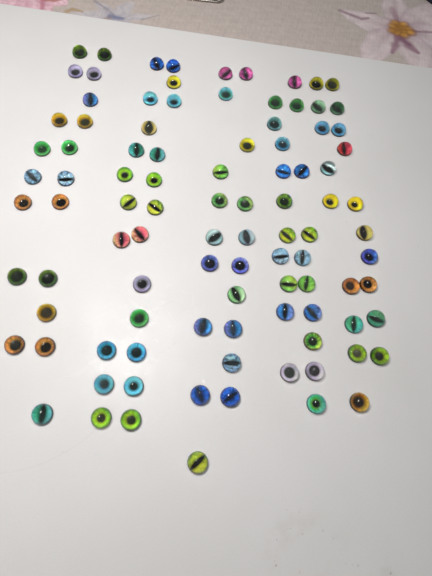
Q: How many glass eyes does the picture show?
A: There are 98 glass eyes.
